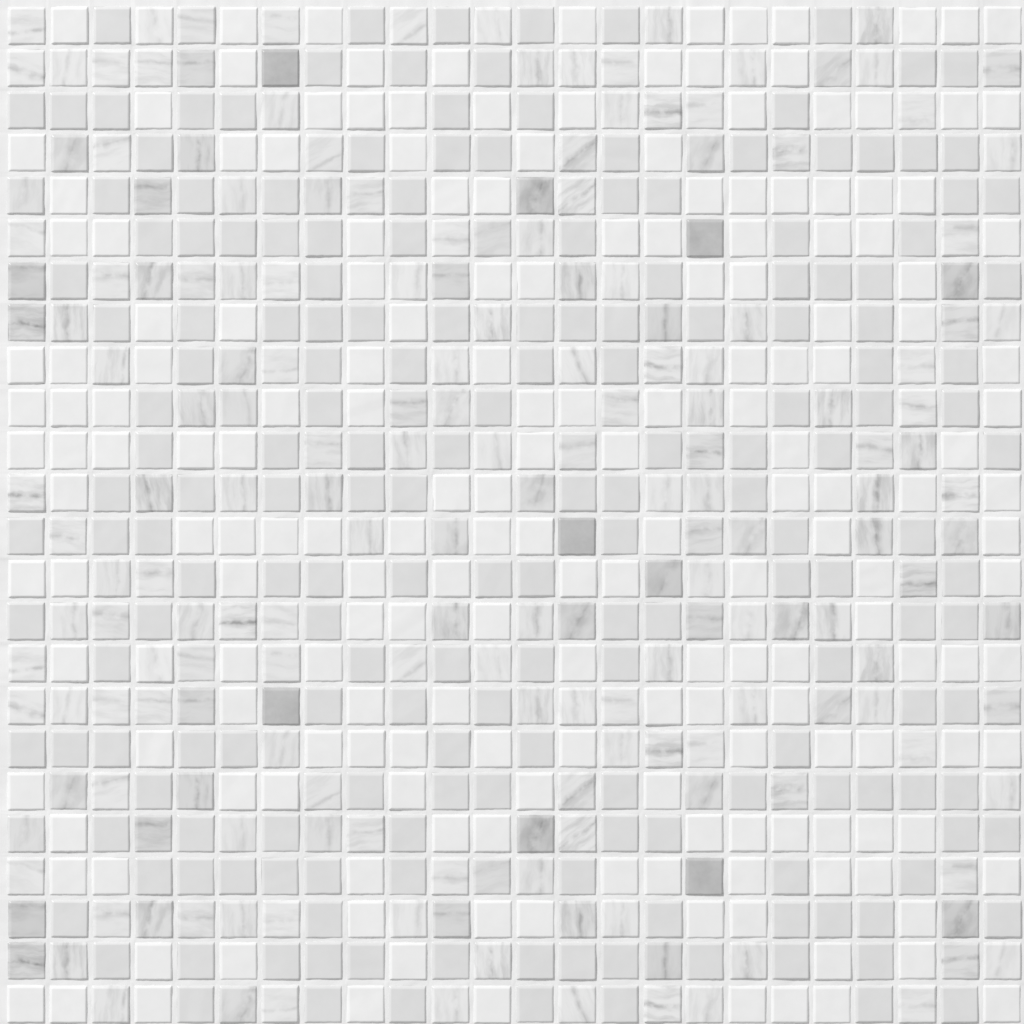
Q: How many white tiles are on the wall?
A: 192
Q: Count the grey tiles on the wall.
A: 188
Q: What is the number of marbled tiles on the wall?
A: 191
